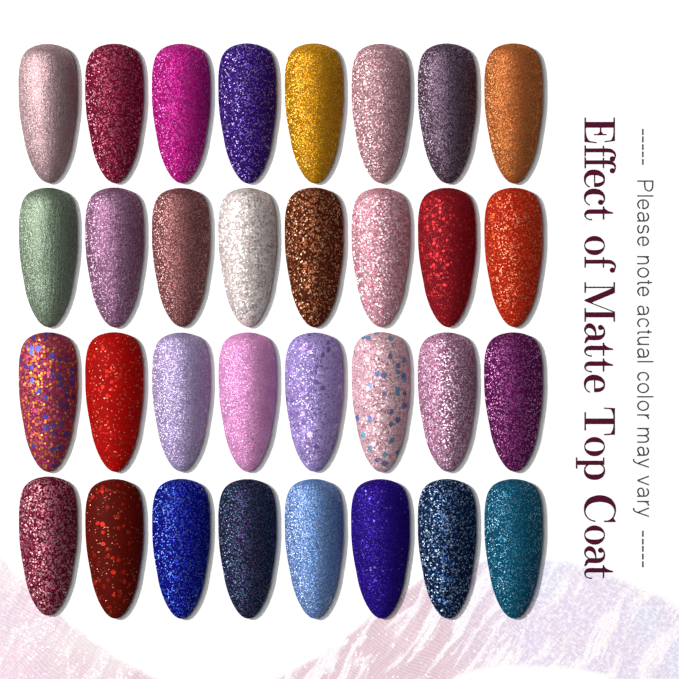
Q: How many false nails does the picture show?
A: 32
